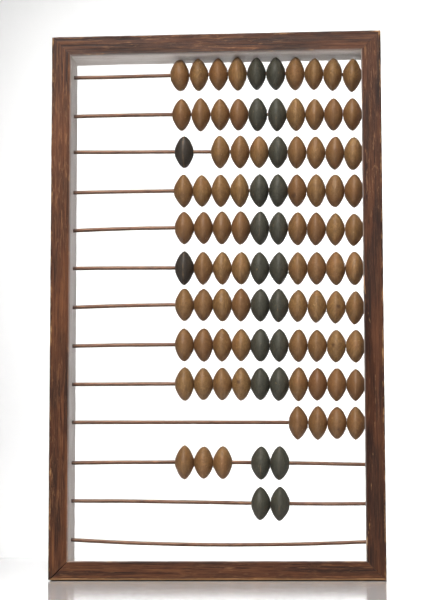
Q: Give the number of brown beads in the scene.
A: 77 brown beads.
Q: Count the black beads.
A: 23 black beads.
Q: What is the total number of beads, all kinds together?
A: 100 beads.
